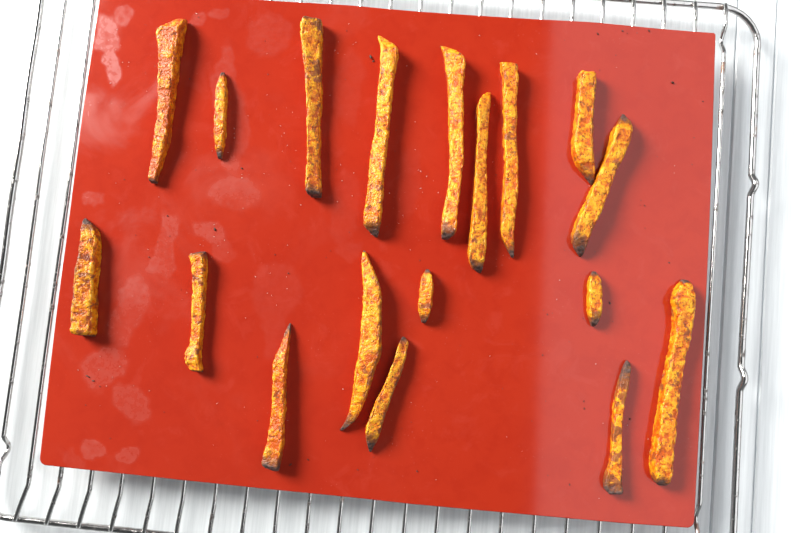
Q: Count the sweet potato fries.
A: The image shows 18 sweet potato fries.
